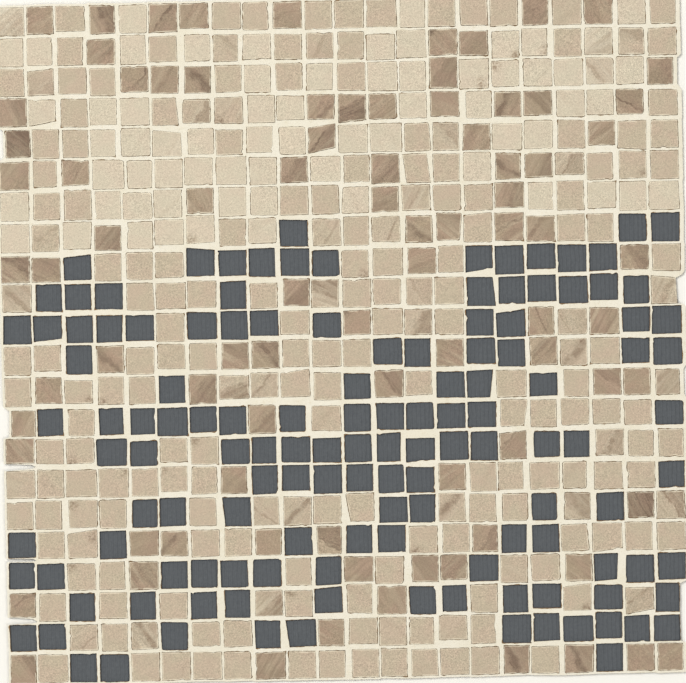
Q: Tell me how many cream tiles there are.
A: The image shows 68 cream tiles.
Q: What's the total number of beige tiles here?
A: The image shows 199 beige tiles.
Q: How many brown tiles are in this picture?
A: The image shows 85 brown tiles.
